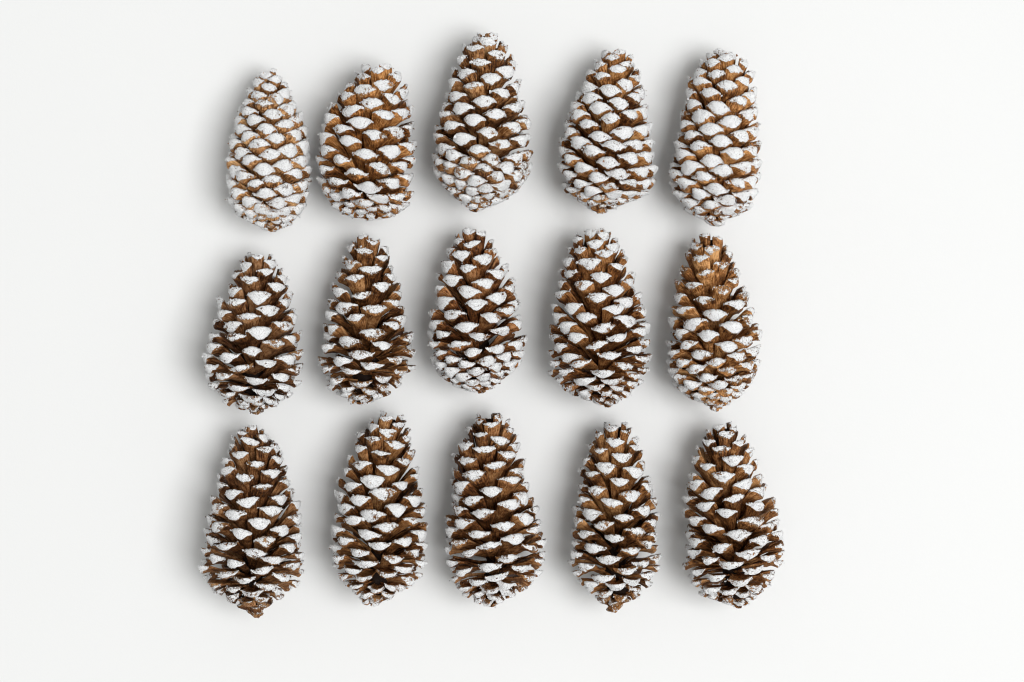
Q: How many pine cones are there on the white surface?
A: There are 15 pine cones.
